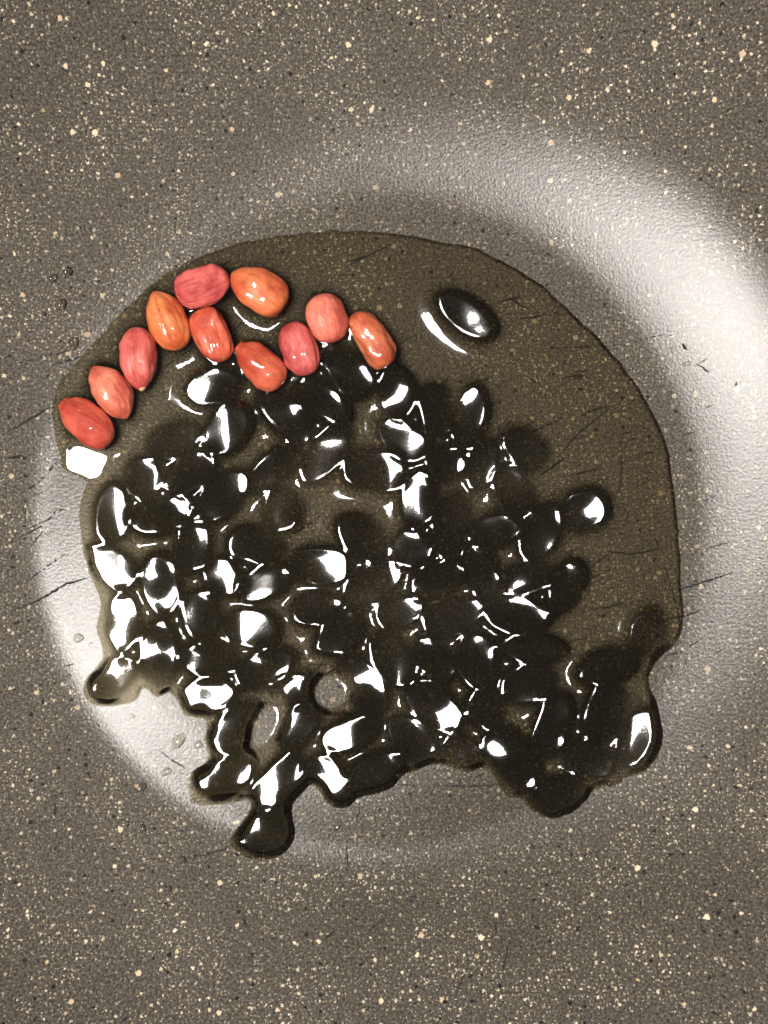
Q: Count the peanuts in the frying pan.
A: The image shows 11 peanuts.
